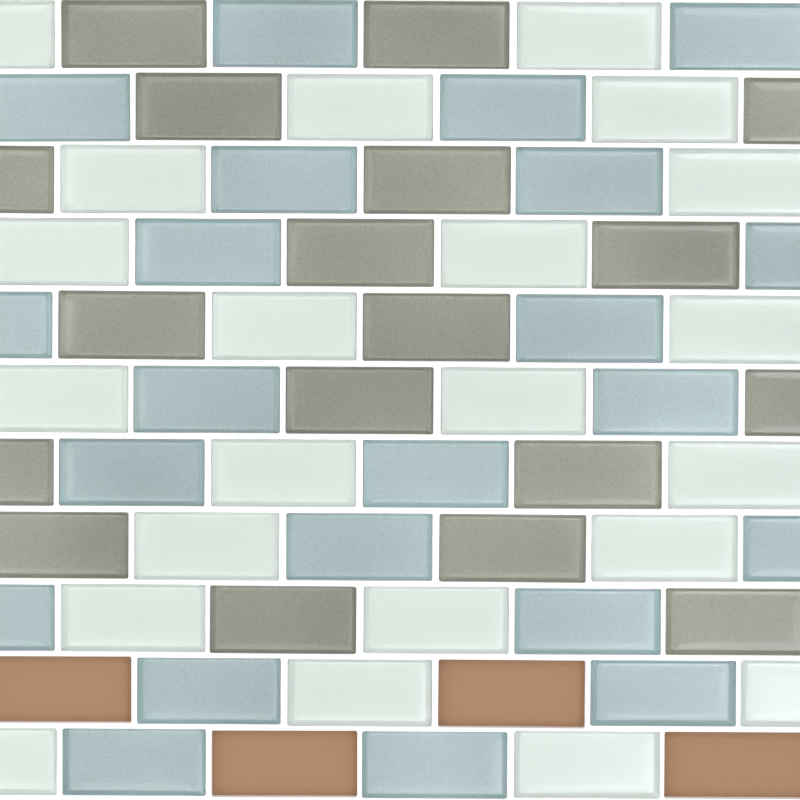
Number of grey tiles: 18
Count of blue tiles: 22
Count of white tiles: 22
